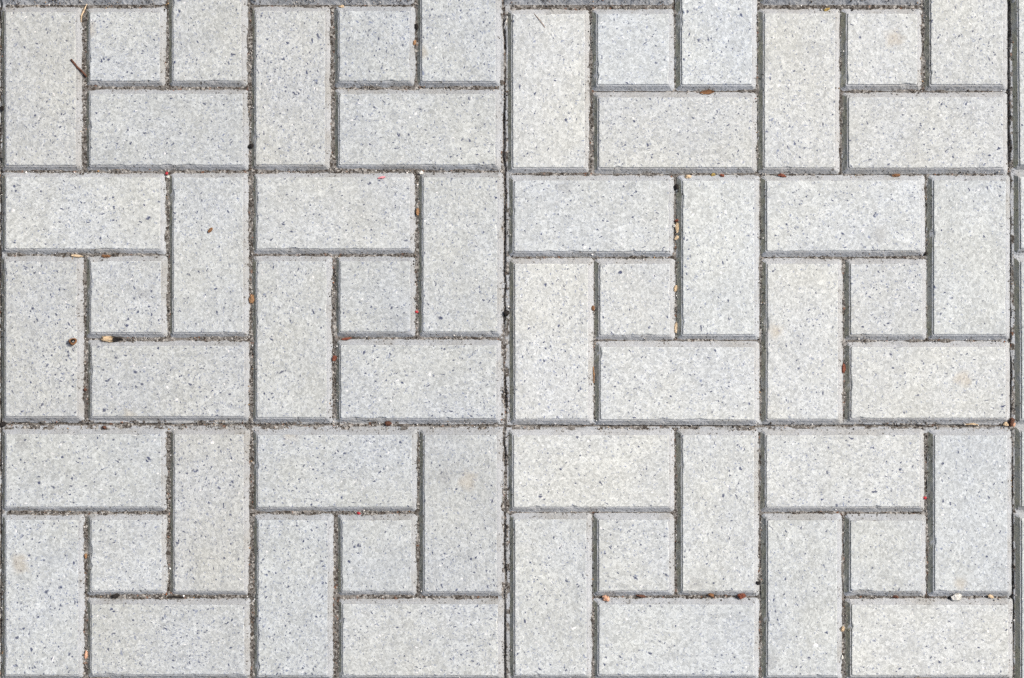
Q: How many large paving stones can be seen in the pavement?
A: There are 44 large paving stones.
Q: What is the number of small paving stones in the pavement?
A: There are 12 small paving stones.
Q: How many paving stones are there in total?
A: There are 56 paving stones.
